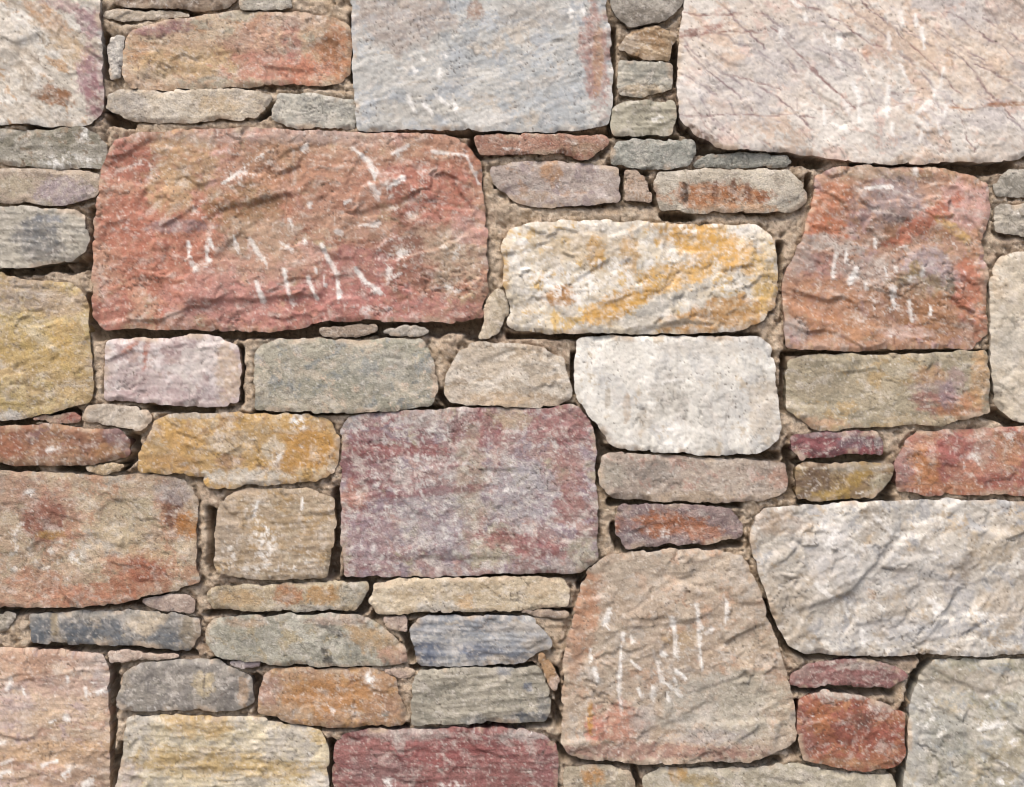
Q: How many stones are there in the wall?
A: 77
